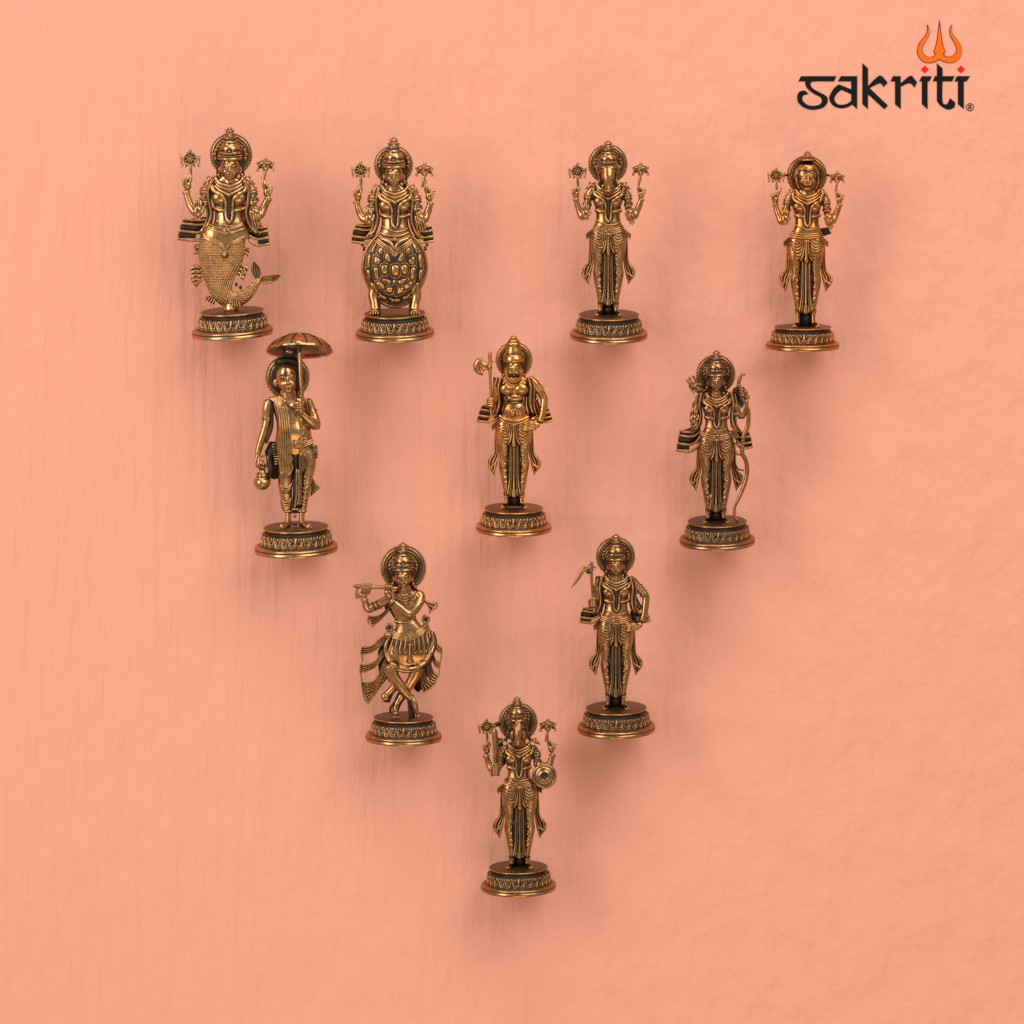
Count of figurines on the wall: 10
